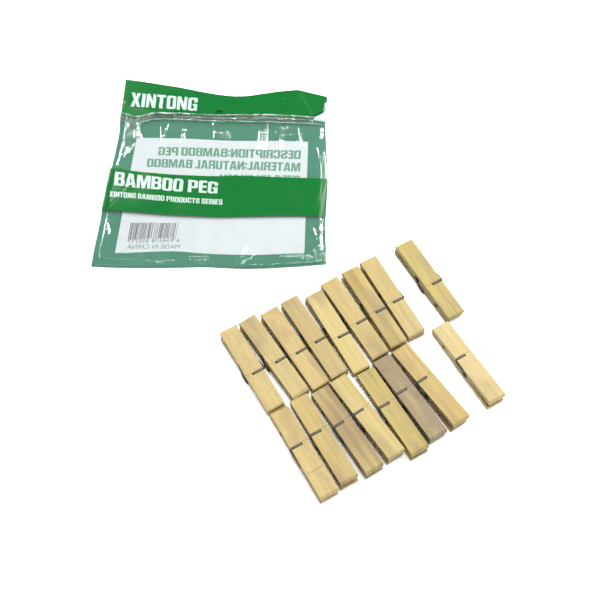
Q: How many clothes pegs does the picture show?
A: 17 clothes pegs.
